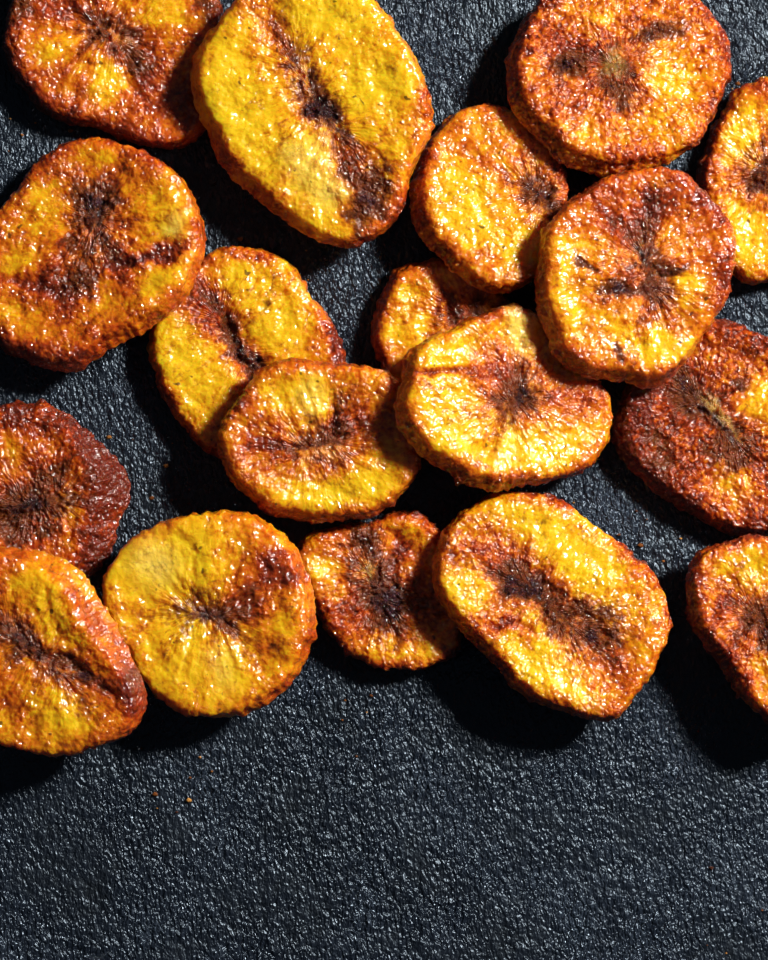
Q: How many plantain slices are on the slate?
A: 18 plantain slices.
